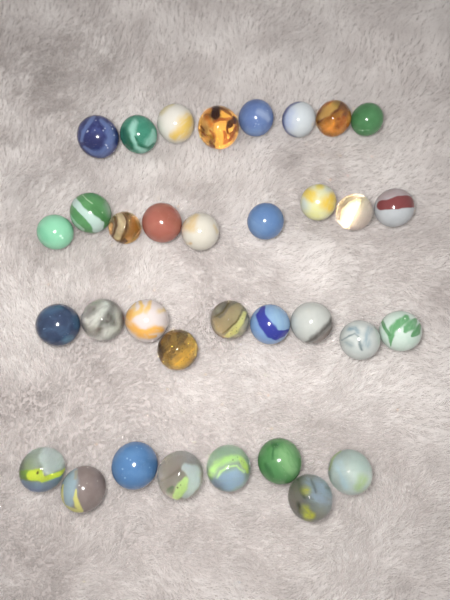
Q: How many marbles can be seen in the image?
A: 34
